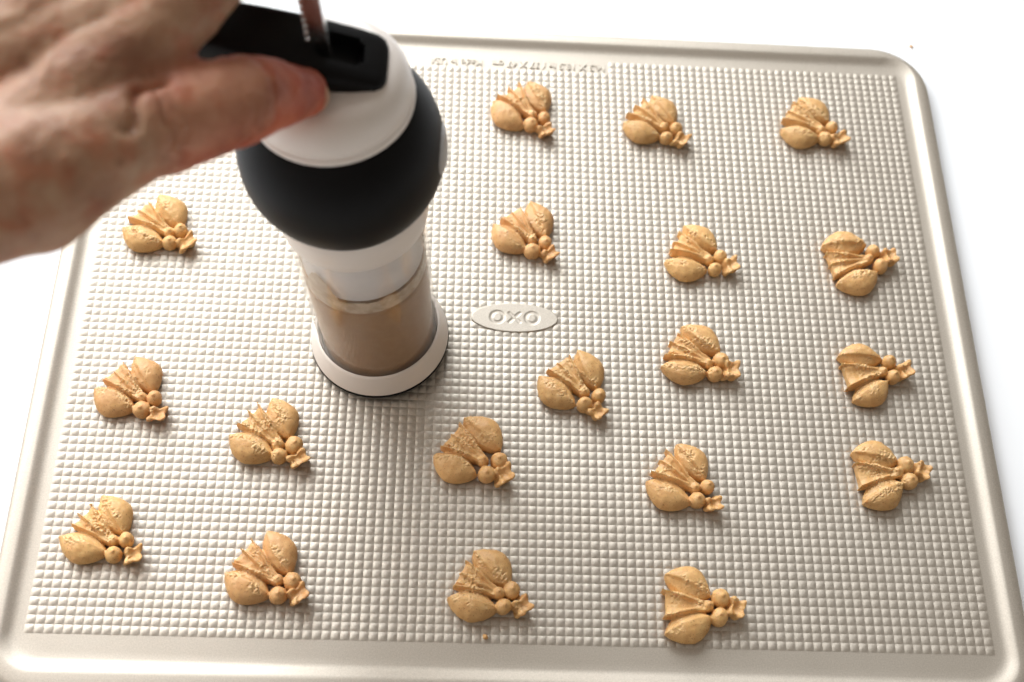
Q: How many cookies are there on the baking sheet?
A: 19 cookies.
